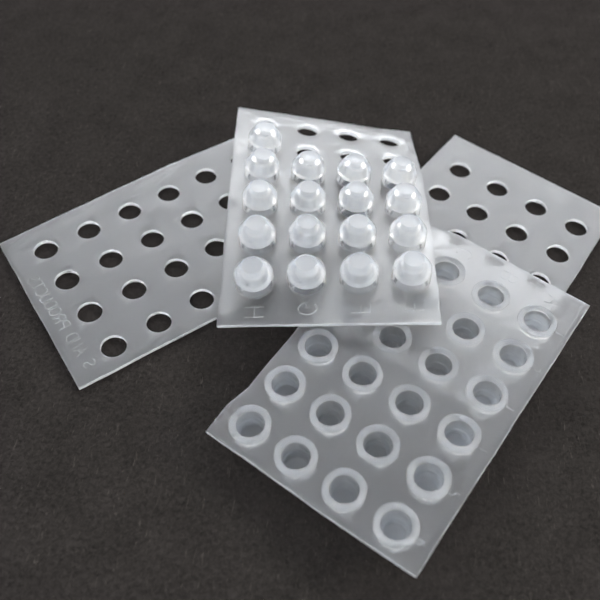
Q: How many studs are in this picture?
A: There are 17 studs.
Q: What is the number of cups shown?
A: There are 22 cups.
